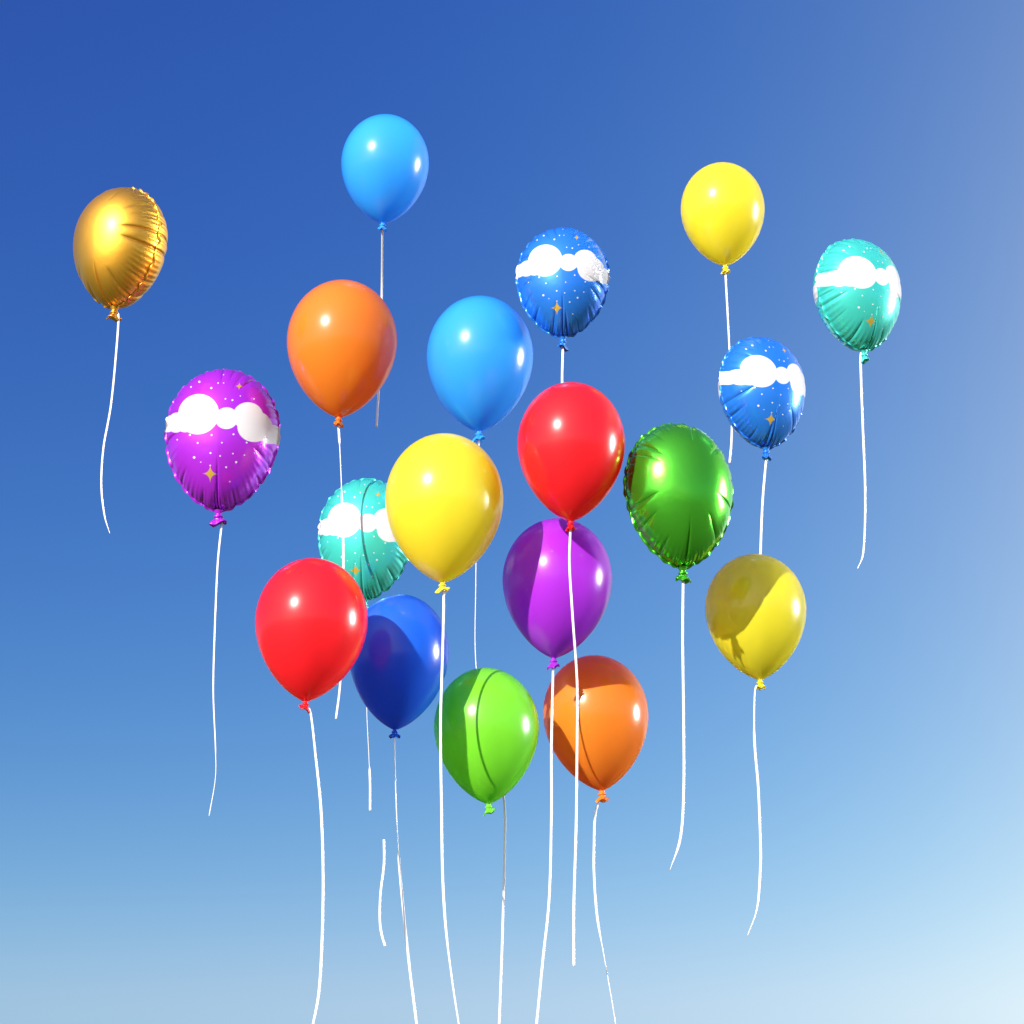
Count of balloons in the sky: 19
